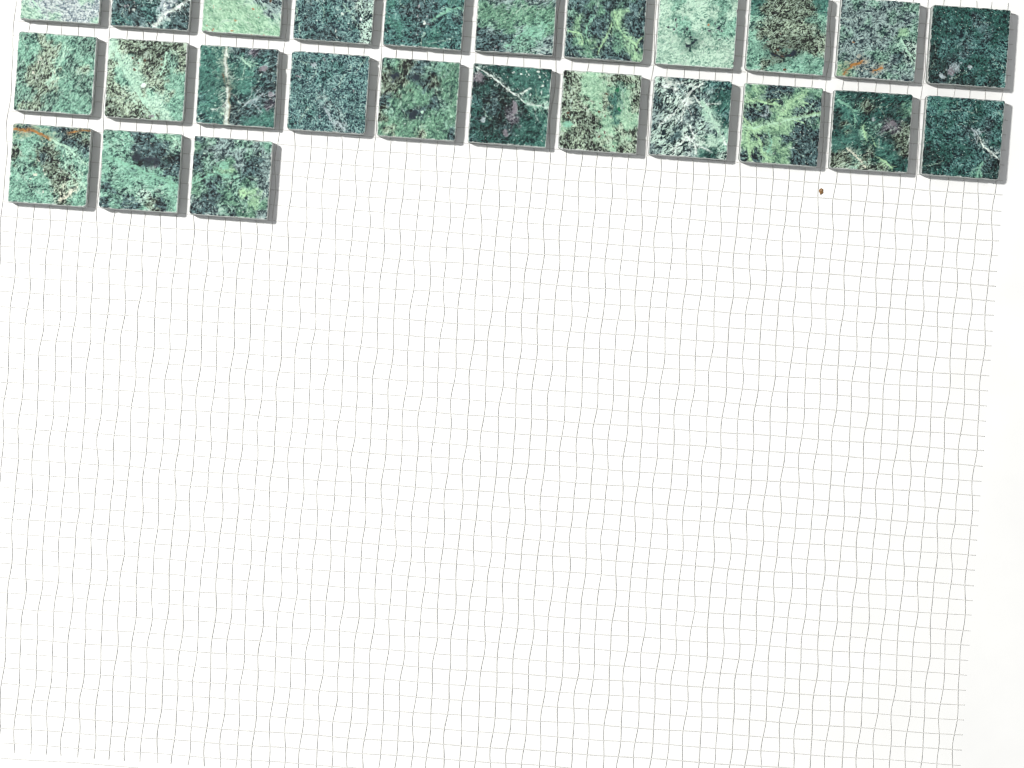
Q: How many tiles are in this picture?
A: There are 25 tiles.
